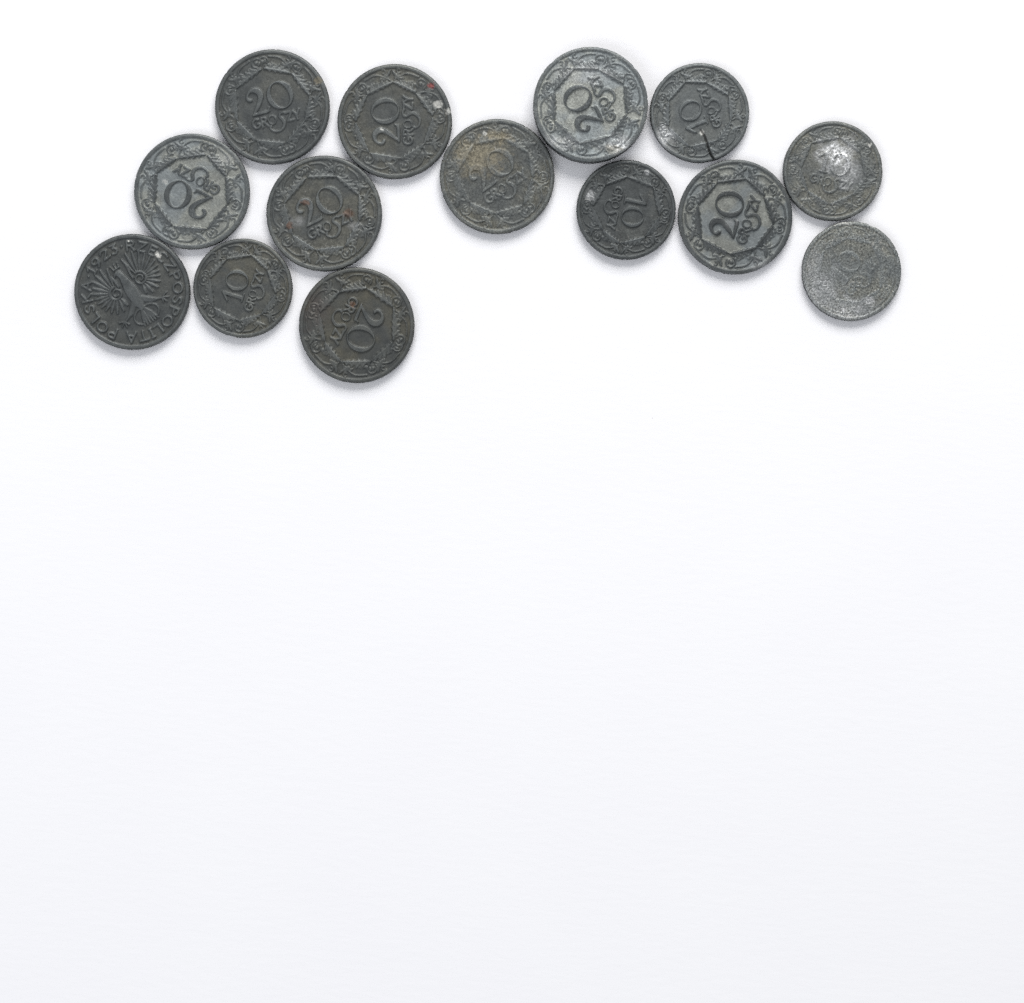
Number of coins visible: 14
